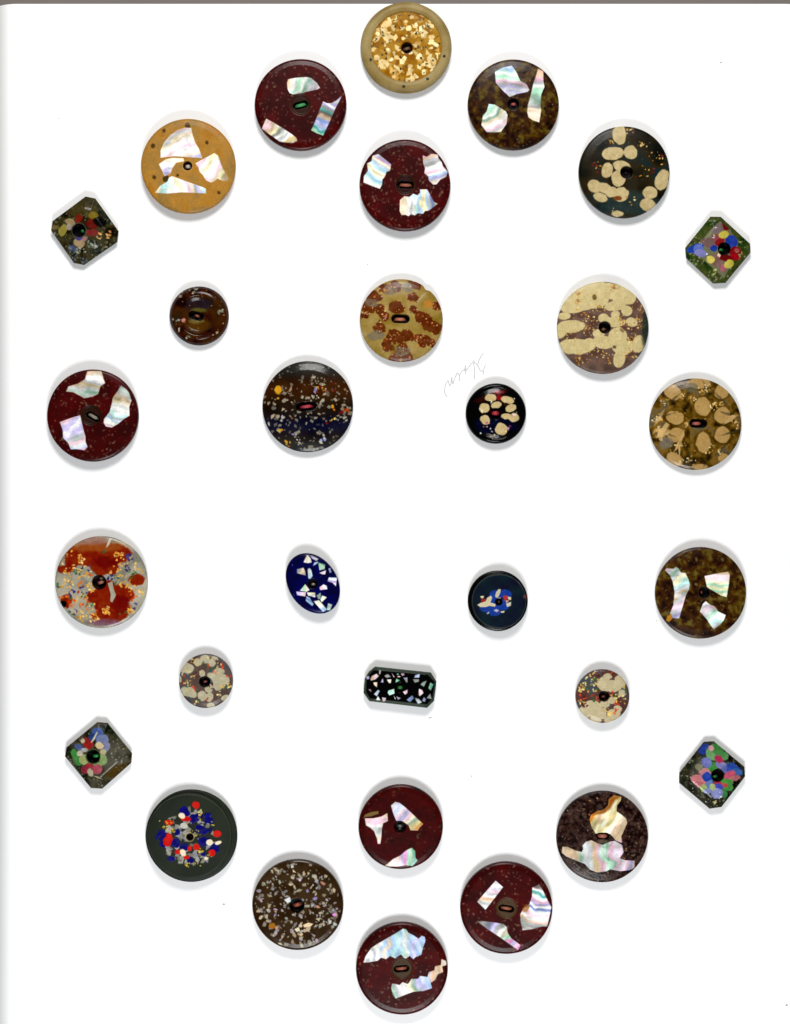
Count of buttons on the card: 30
